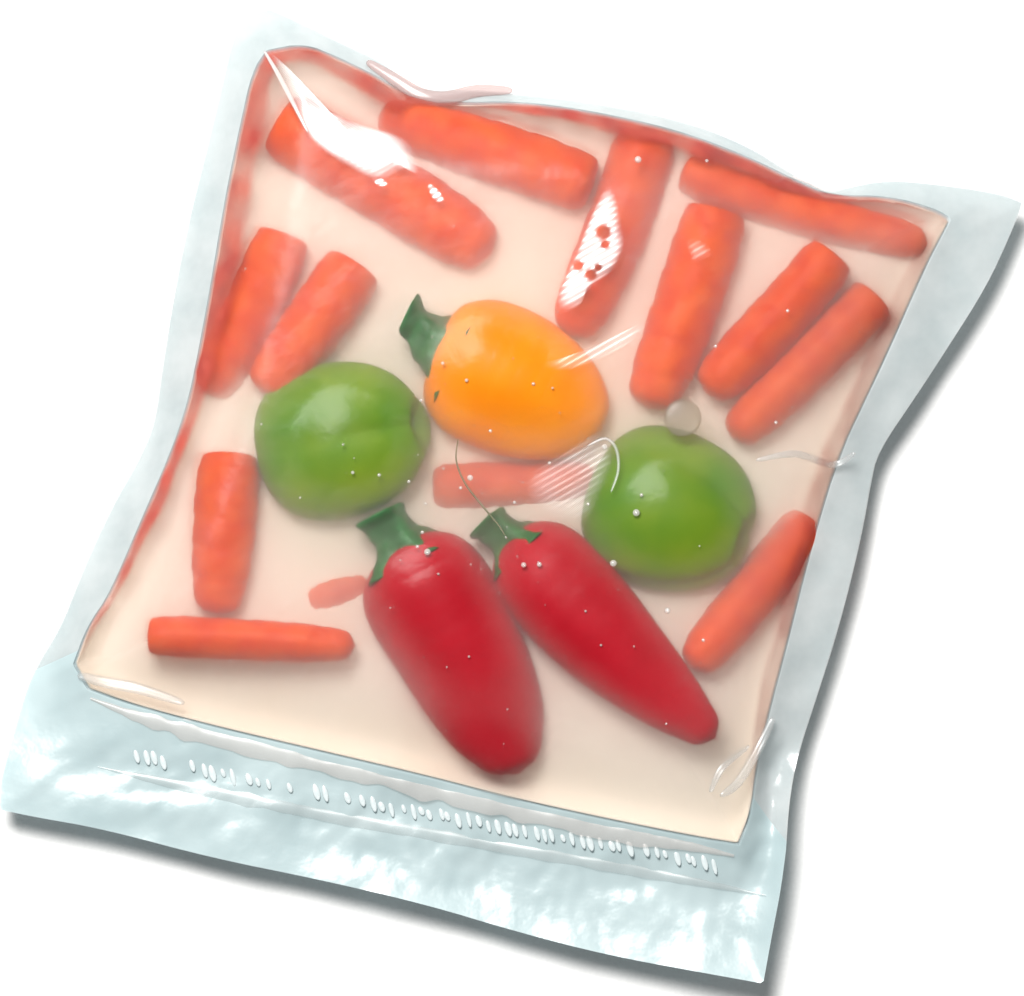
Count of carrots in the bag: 14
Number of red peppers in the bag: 2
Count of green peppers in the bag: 2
